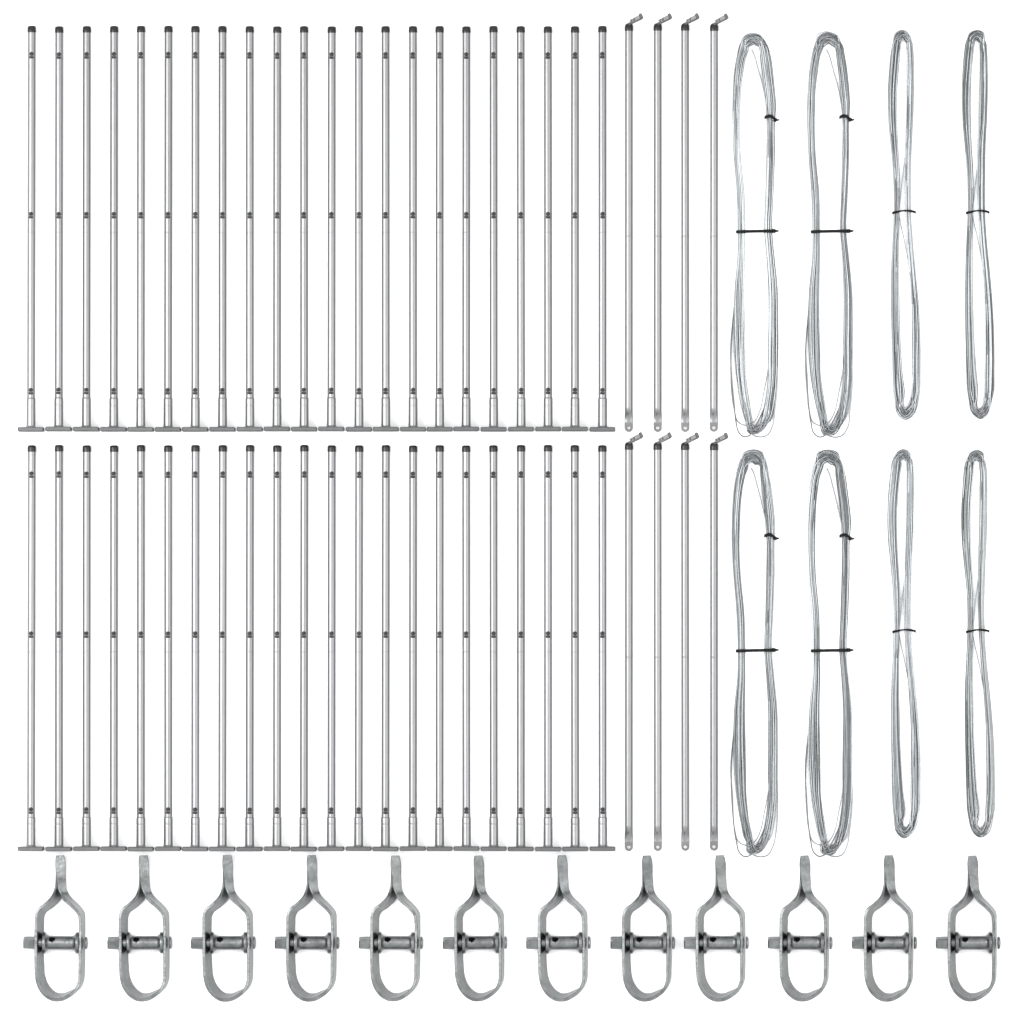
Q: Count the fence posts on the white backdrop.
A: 44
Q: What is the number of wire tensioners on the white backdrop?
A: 12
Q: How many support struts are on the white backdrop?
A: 8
